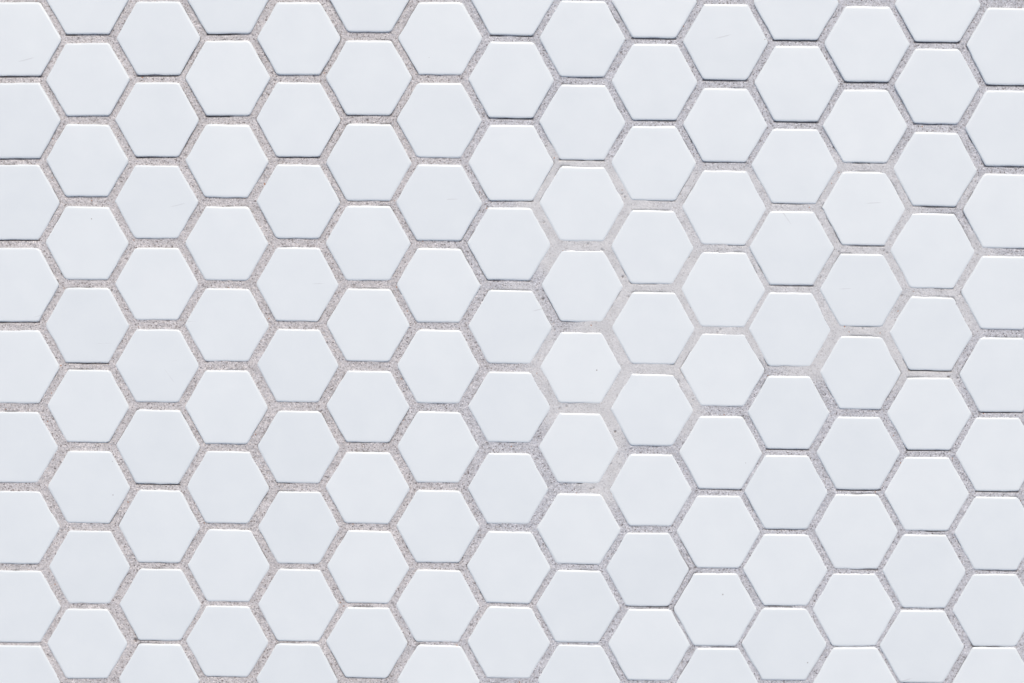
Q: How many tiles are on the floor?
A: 135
